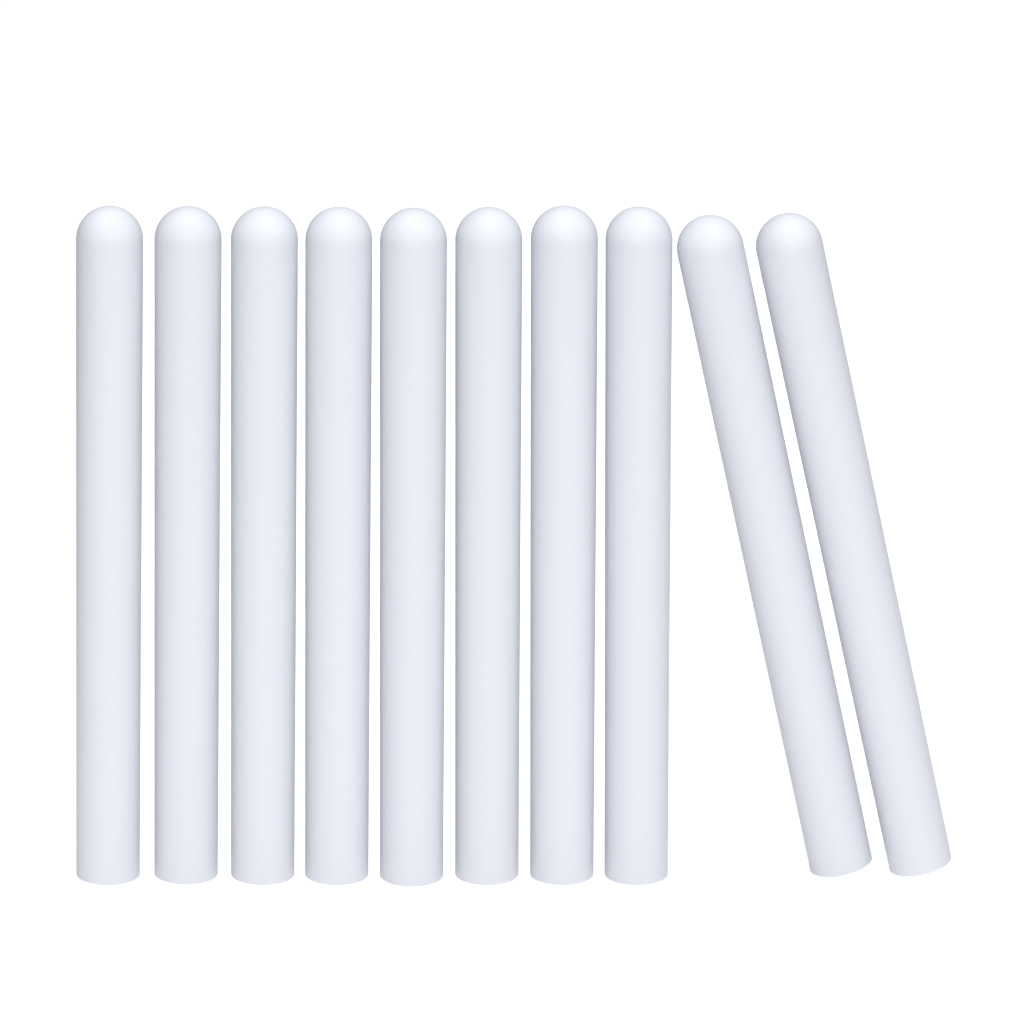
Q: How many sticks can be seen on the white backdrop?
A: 10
